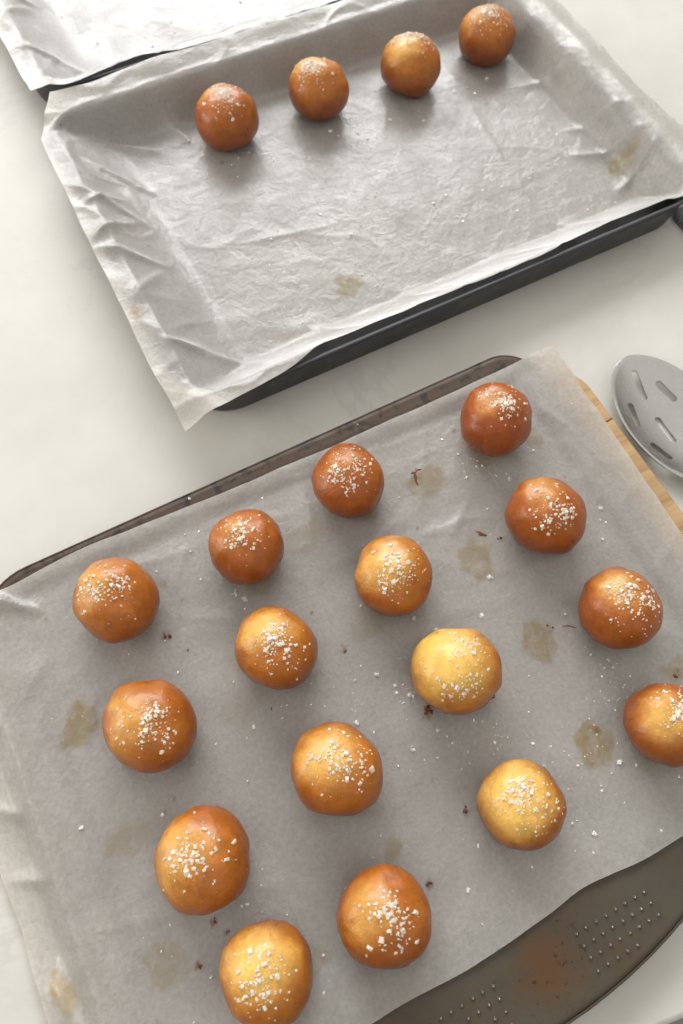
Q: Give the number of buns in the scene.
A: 20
